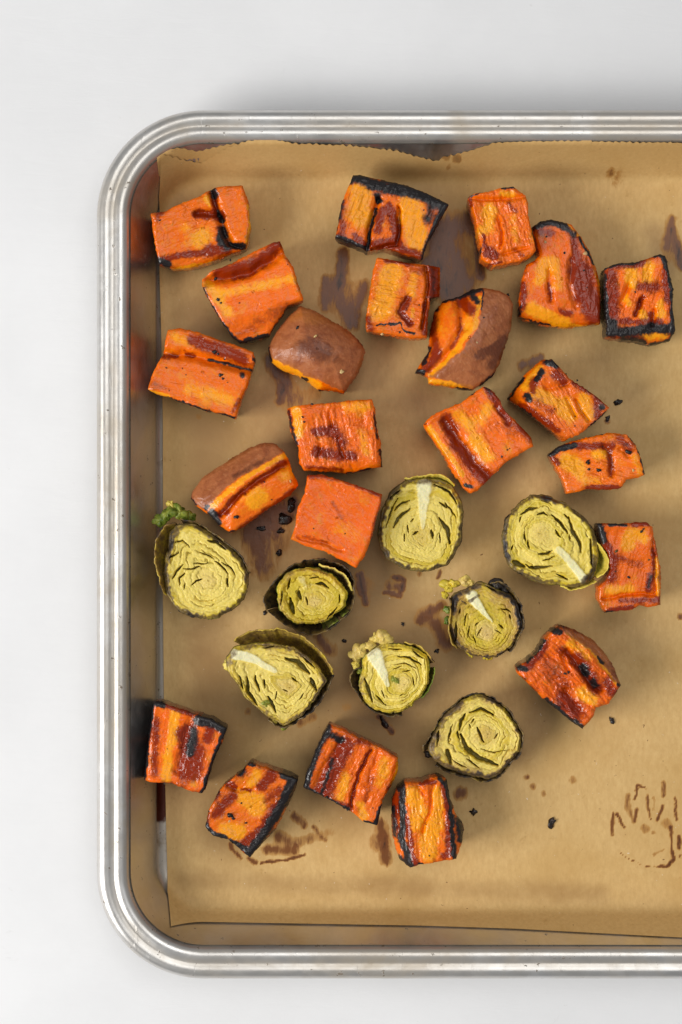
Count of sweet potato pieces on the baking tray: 22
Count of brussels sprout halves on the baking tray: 8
